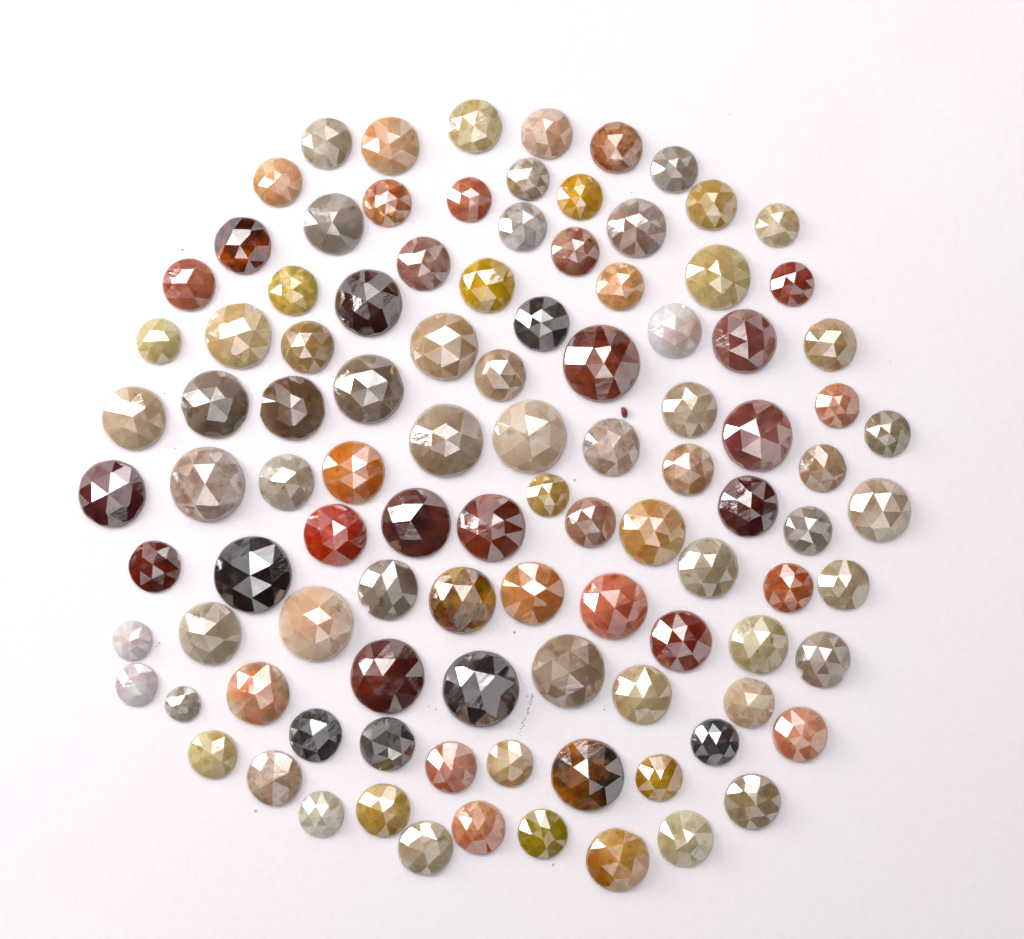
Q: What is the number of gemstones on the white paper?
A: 103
